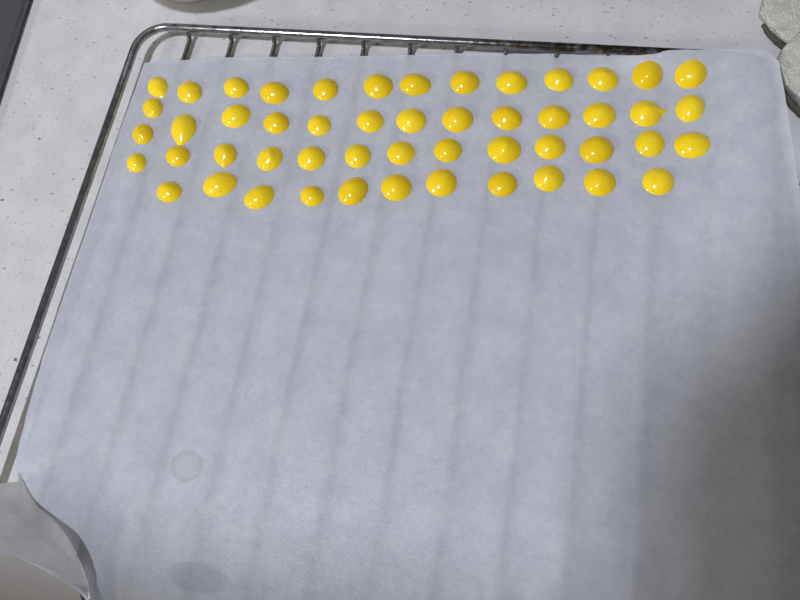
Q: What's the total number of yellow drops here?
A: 51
